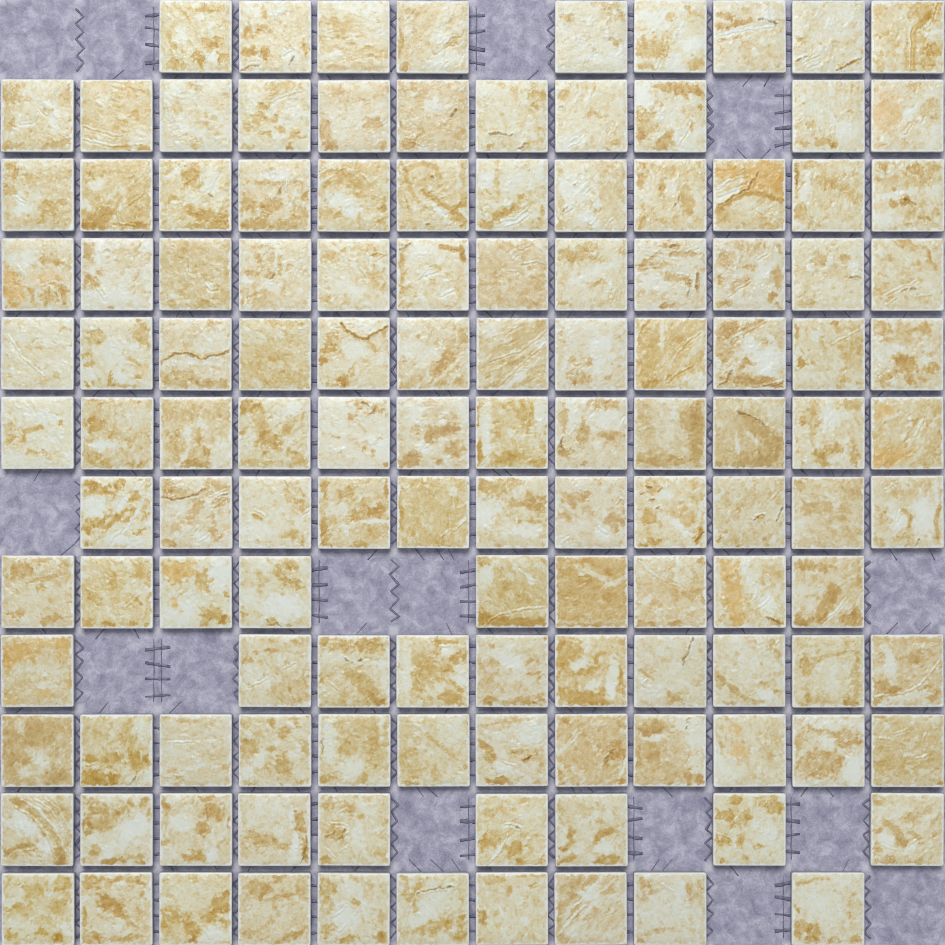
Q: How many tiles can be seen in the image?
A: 129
